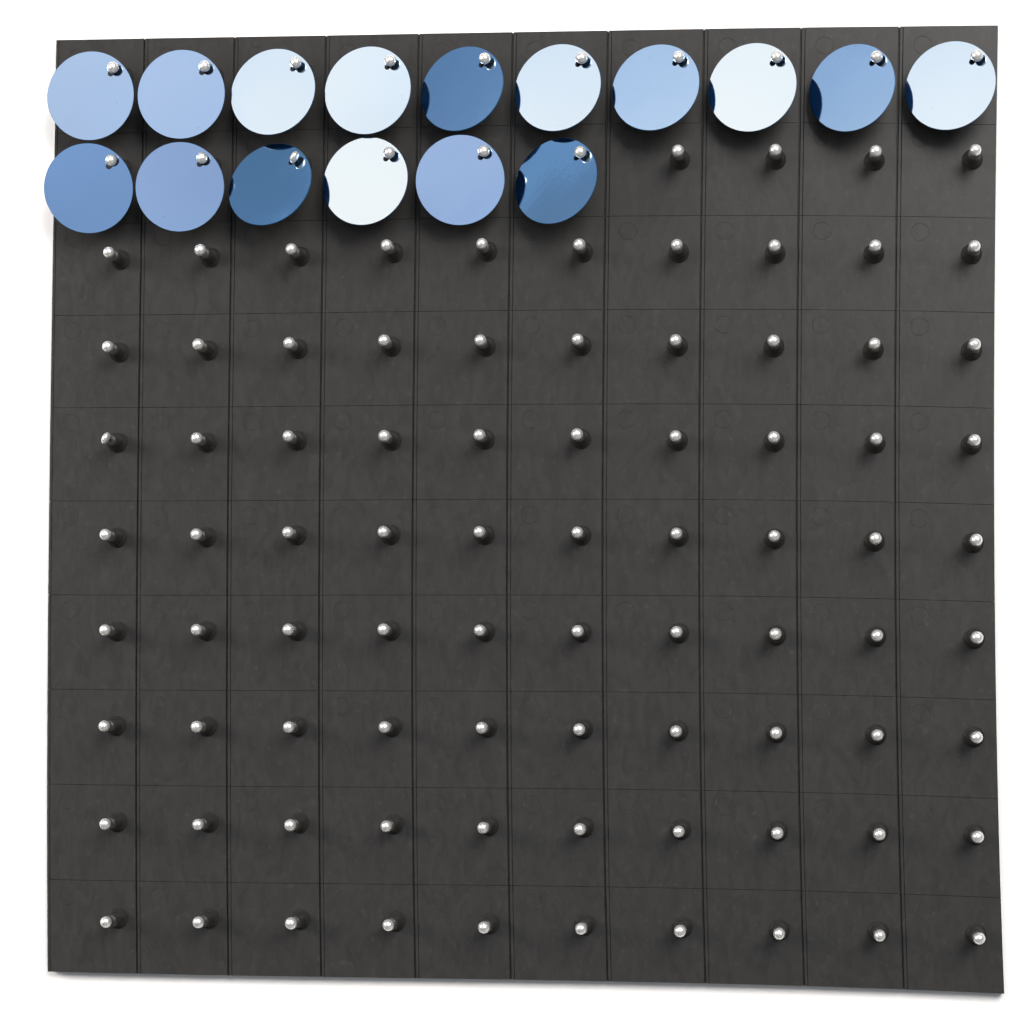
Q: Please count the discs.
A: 16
